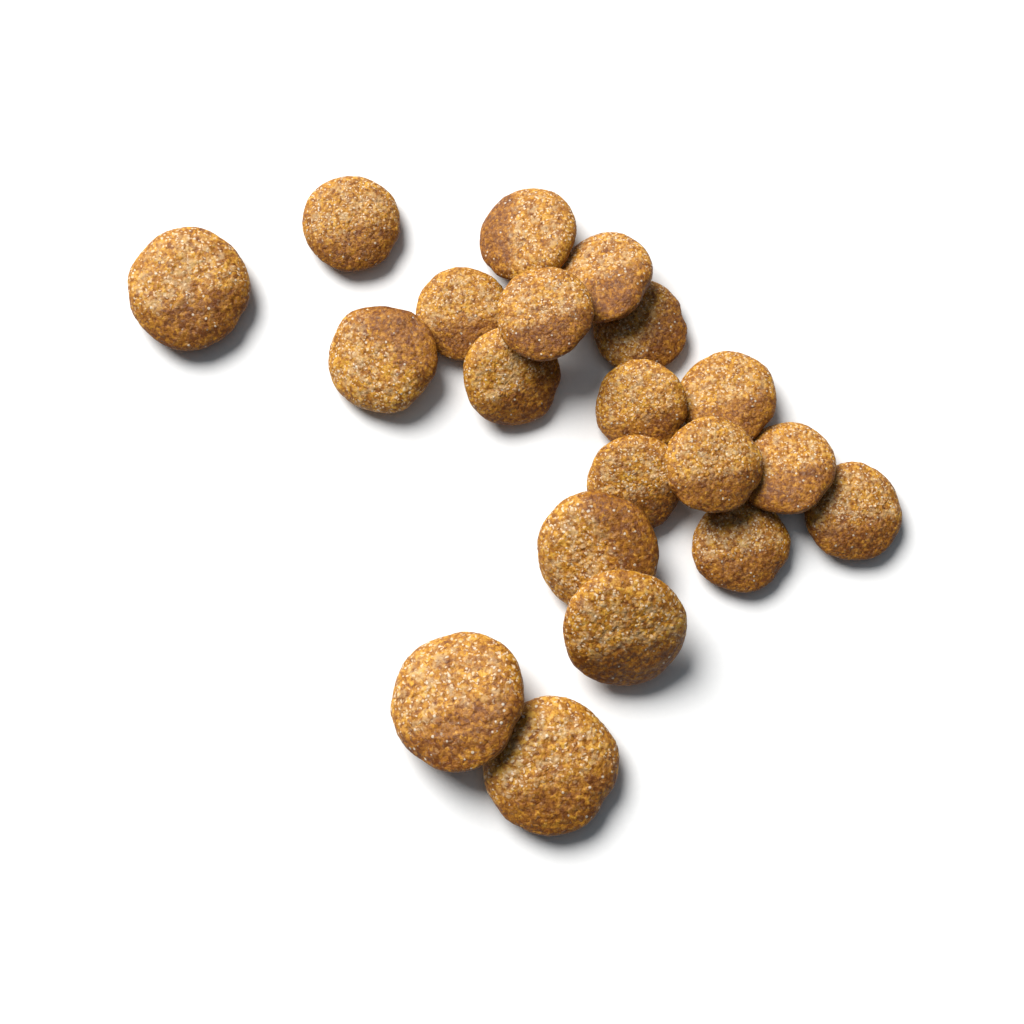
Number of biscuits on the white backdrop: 20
